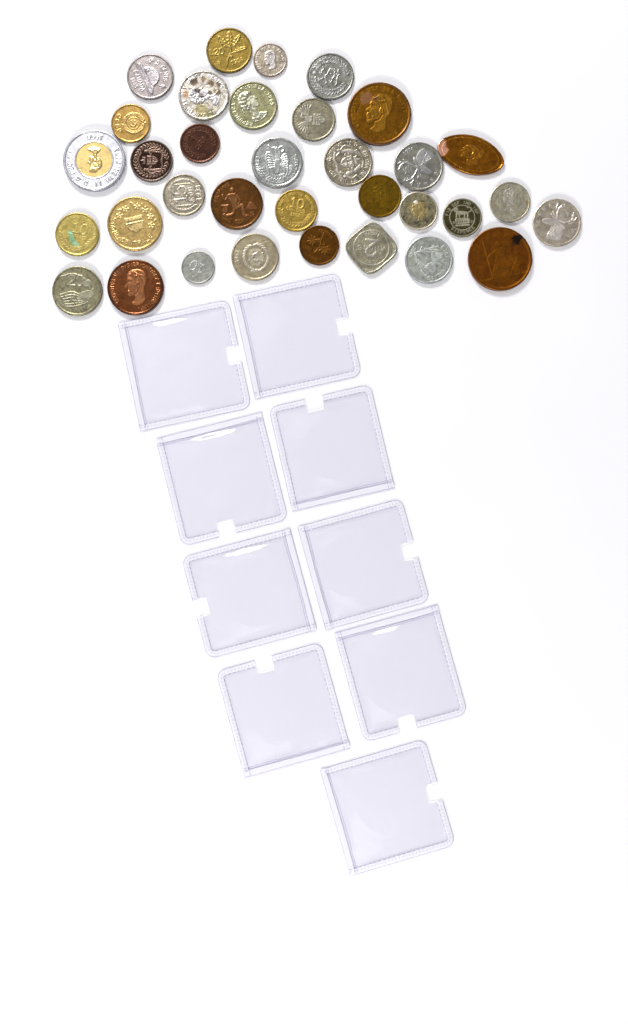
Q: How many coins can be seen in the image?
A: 34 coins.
